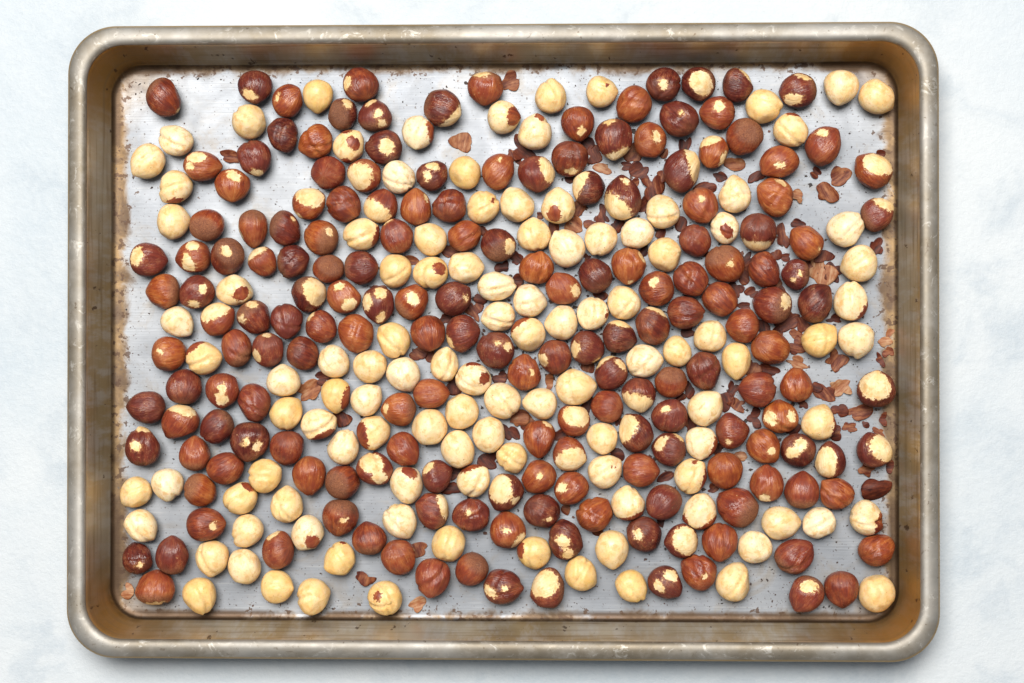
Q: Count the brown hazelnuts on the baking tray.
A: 178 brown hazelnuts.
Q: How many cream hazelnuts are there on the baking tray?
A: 111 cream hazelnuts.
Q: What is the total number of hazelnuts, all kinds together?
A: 289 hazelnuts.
